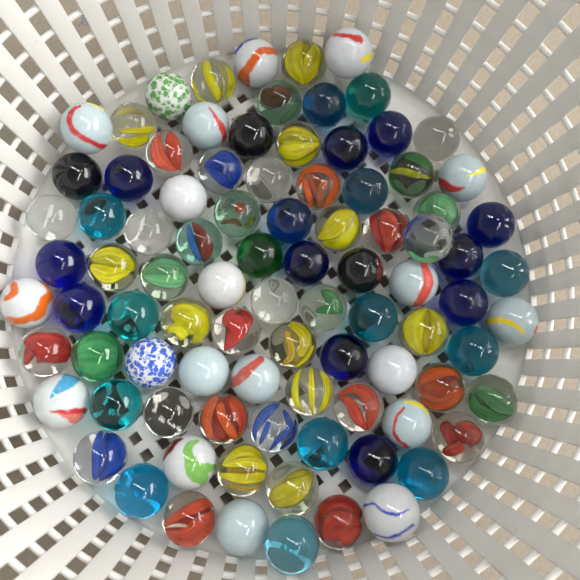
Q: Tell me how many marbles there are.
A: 91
